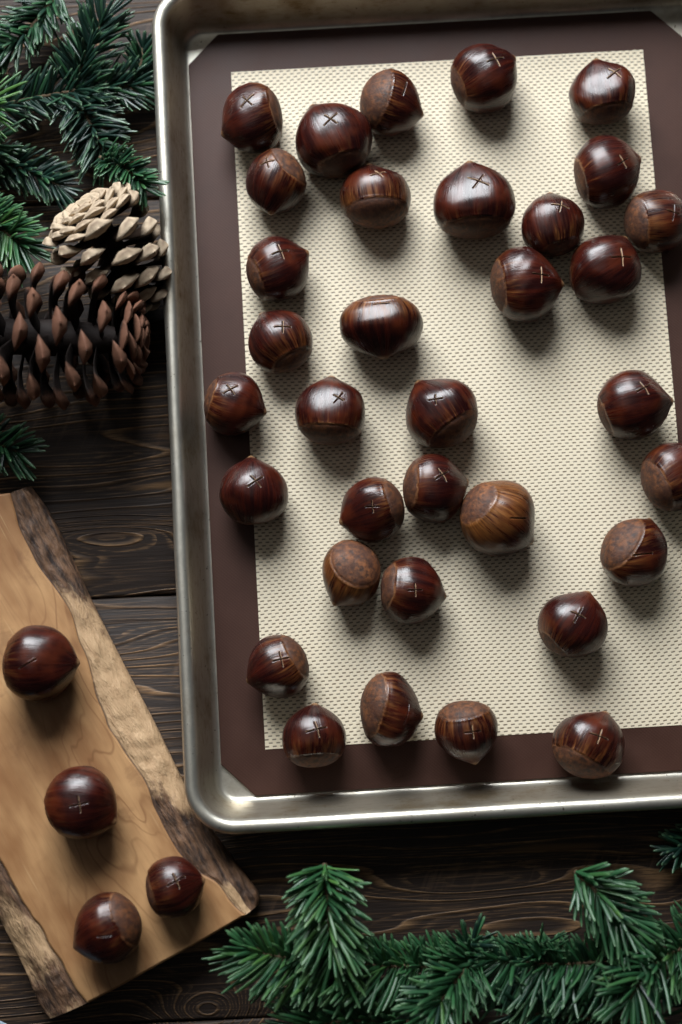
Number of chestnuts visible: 38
